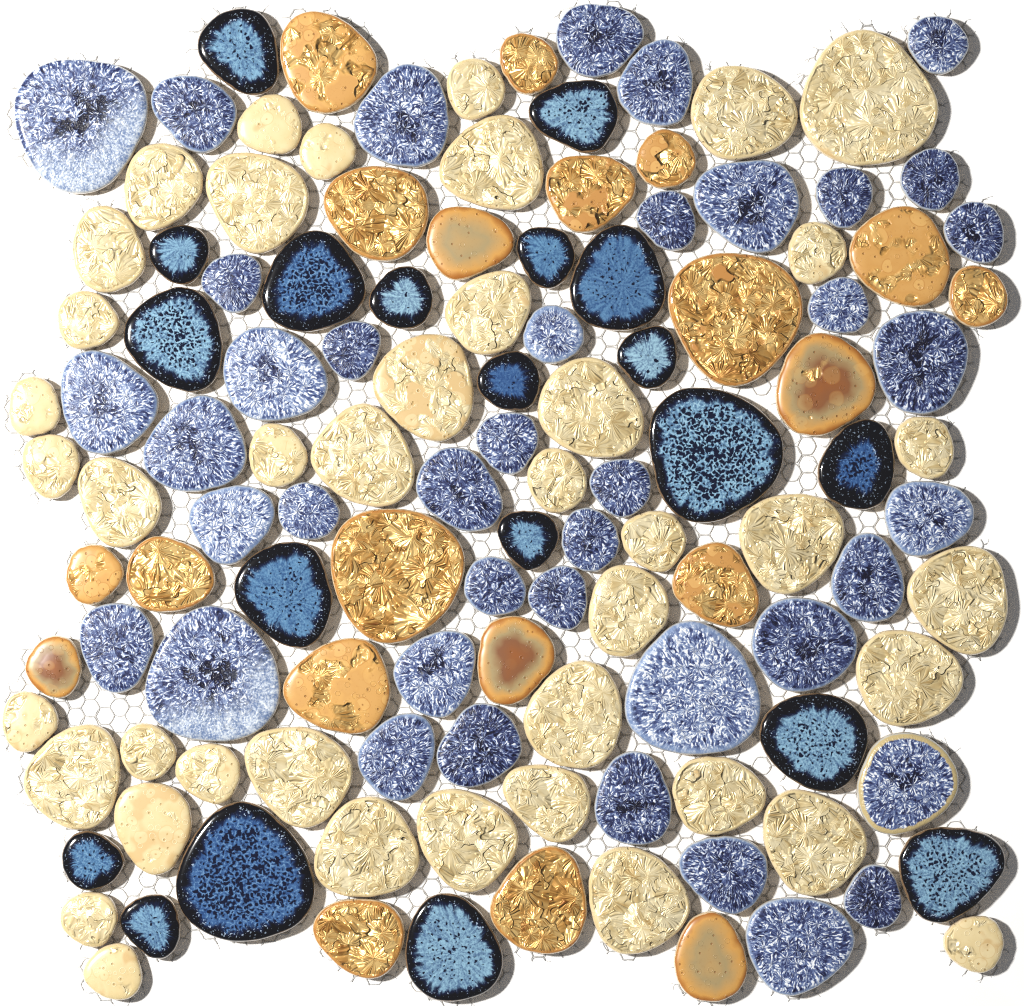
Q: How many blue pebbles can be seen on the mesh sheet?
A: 61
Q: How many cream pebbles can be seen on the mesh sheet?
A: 42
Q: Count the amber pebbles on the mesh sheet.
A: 20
